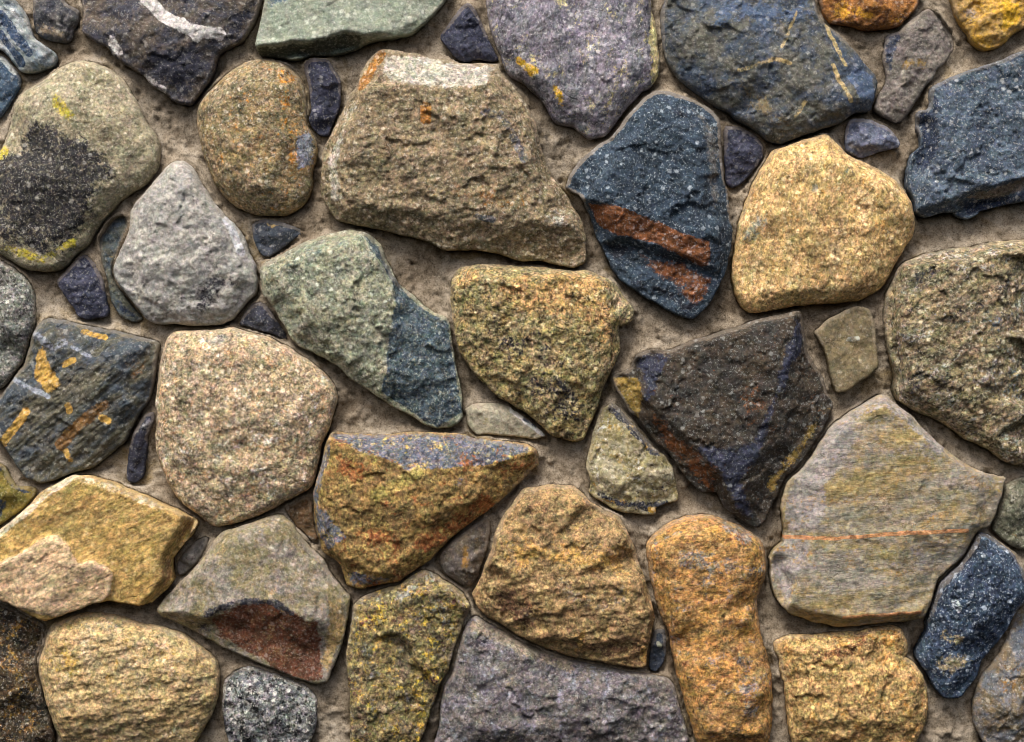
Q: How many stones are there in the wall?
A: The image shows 56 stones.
